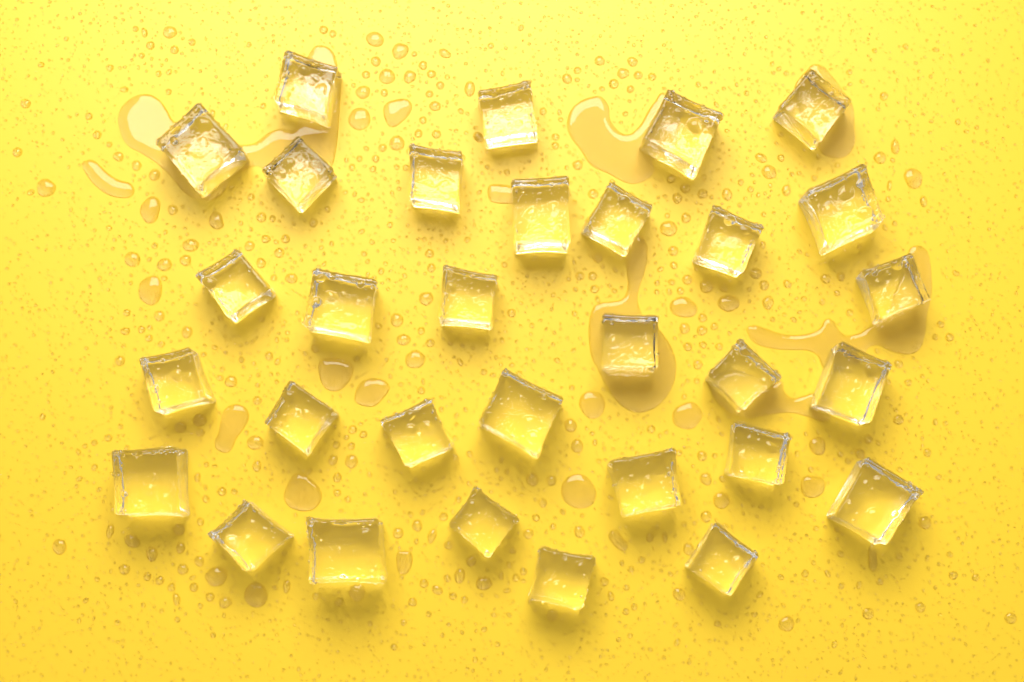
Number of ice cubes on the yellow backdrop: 31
